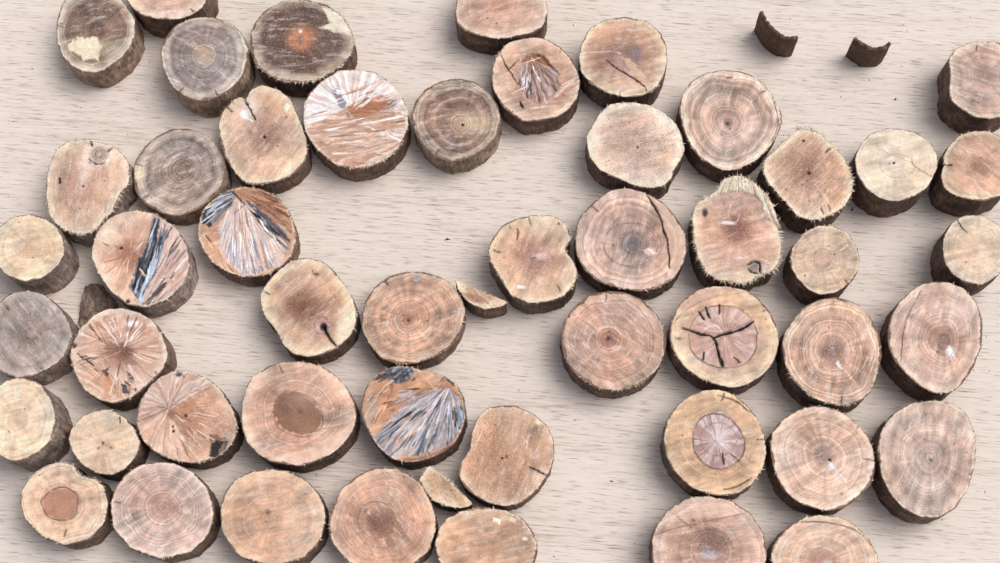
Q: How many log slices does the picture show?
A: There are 50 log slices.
